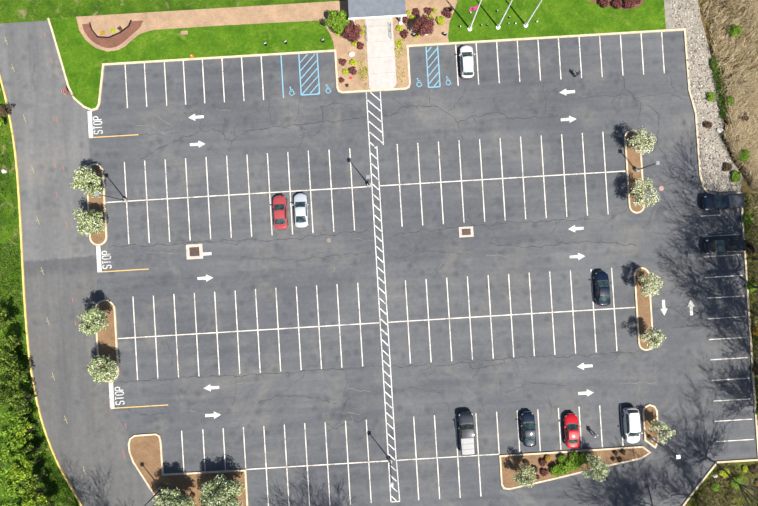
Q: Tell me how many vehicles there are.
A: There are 10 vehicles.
